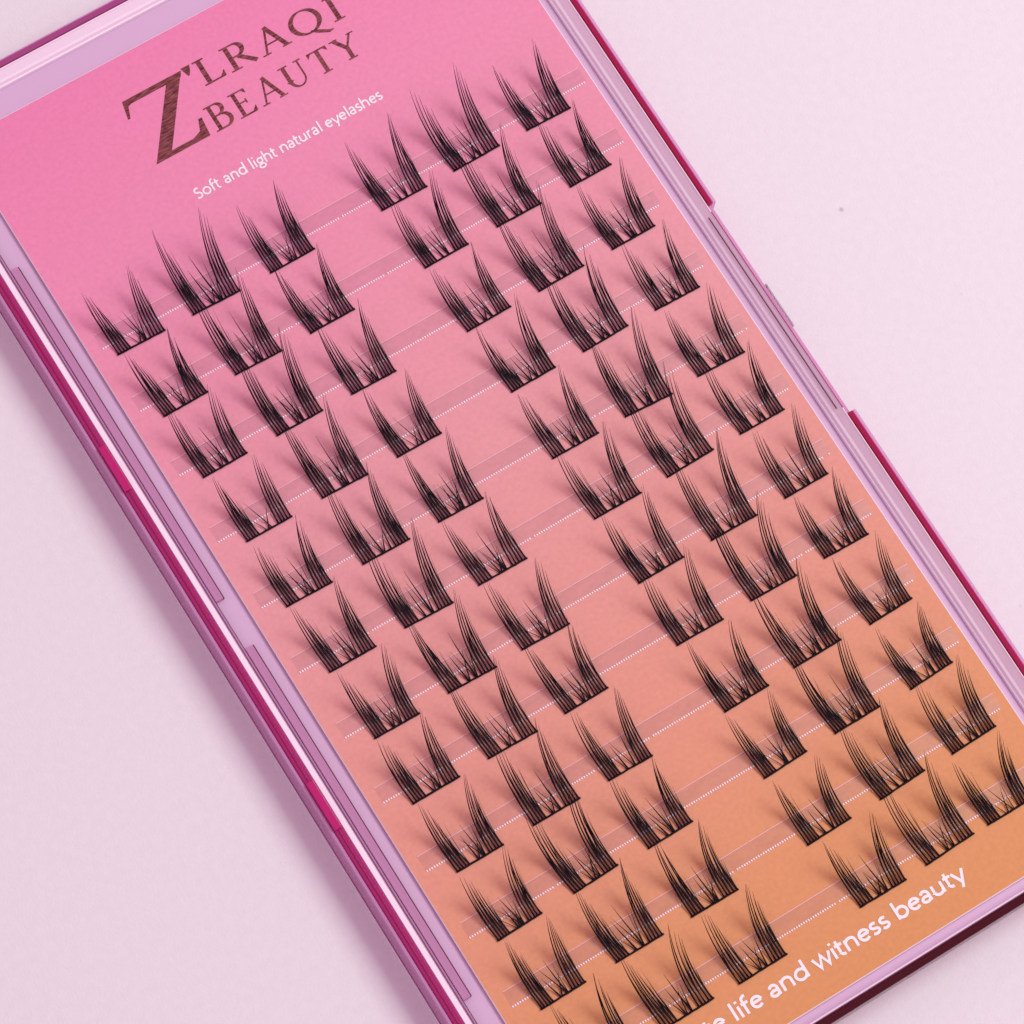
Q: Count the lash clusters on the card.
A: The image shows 72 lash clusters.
